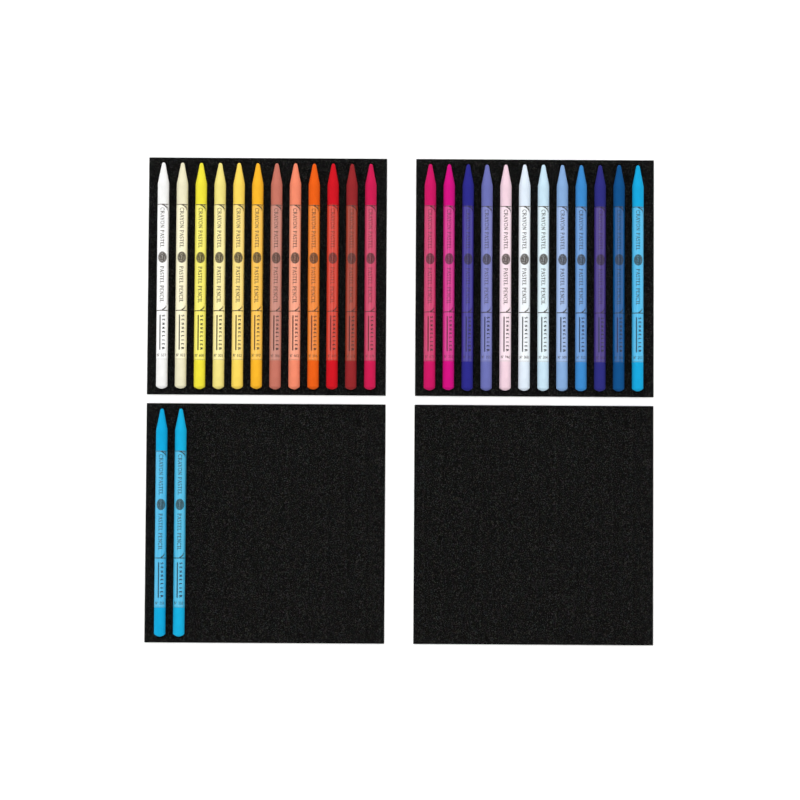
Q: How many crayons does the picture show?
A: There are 26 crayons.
